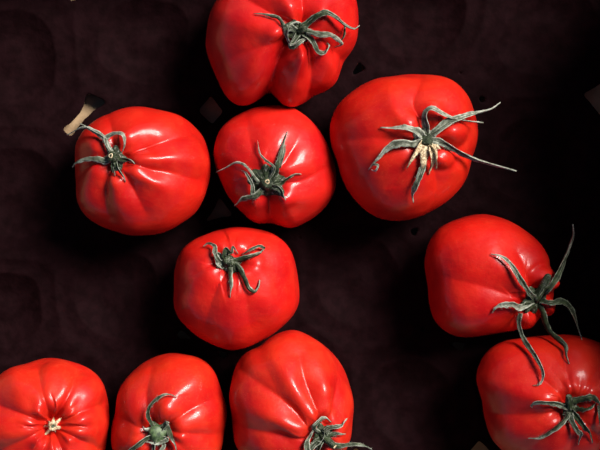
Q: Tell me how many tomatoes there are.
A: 10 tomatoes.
